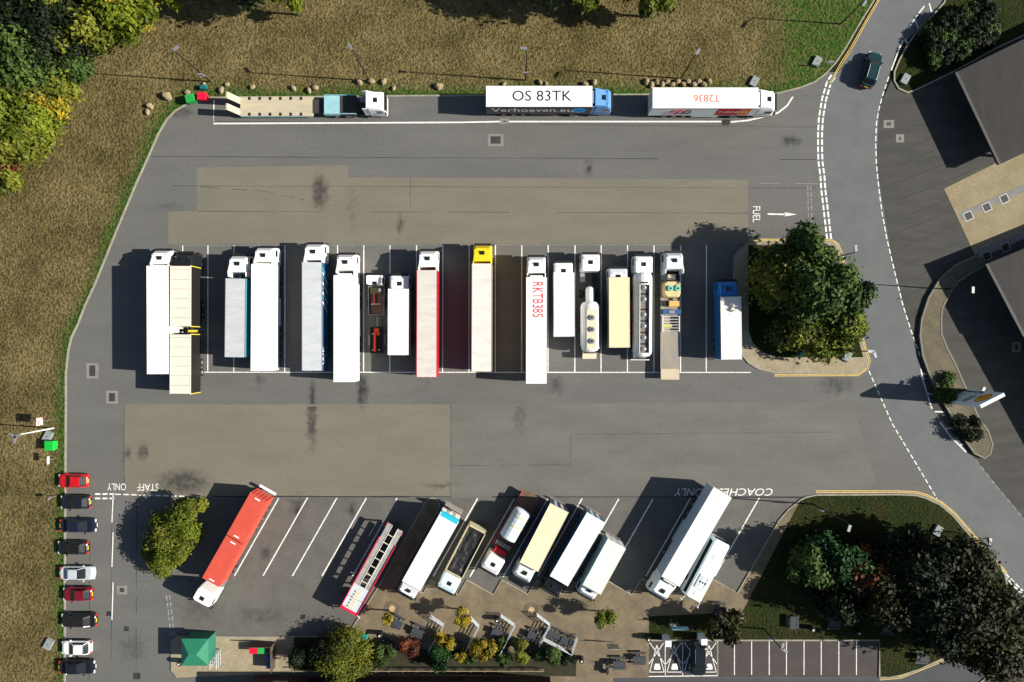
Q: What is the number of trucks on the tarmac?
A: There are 29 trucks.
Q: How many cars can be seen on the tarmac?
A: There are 11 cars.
